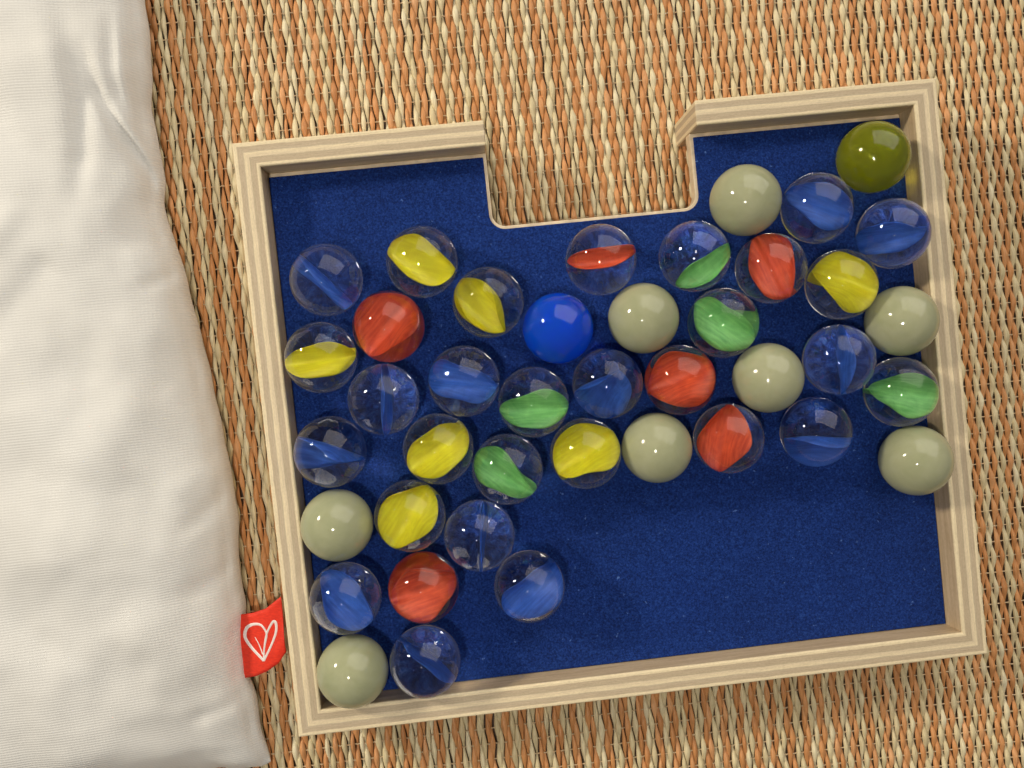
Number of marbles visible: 41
